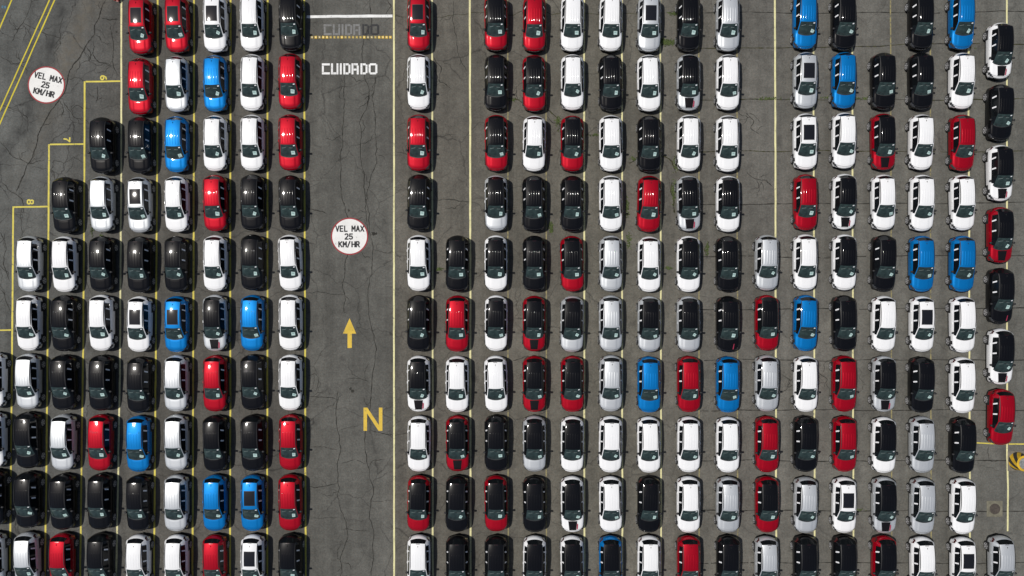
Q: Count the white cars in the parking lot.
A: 75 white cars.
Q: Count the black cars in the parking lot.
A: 57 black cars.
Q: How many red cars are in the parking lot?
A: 41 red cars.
